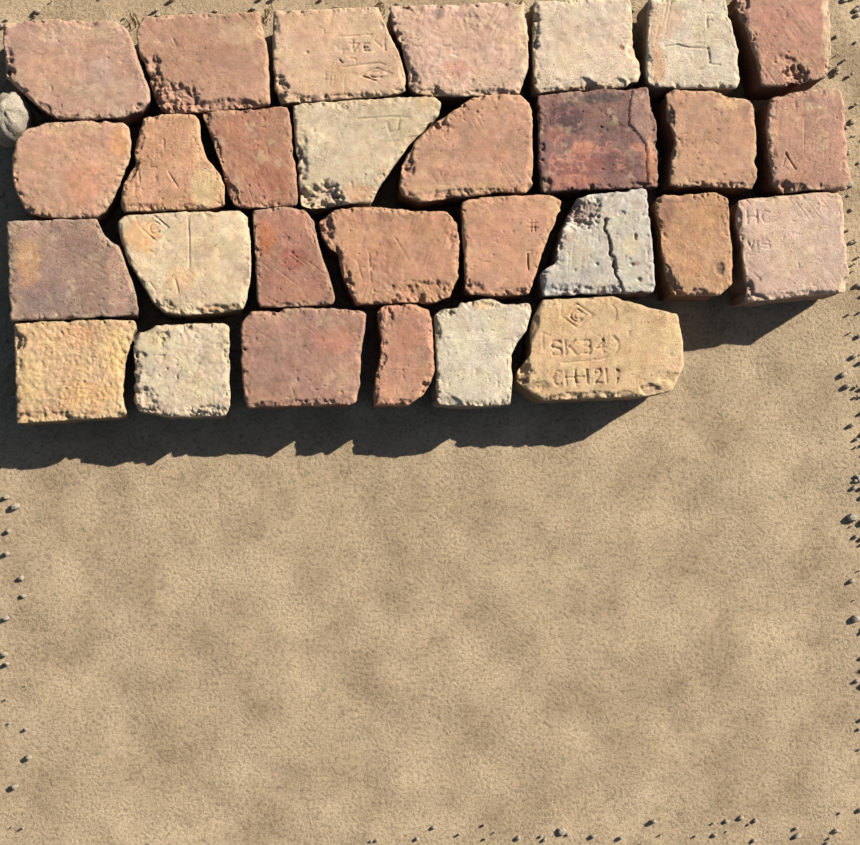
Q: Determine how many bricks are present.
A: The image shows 29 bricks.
